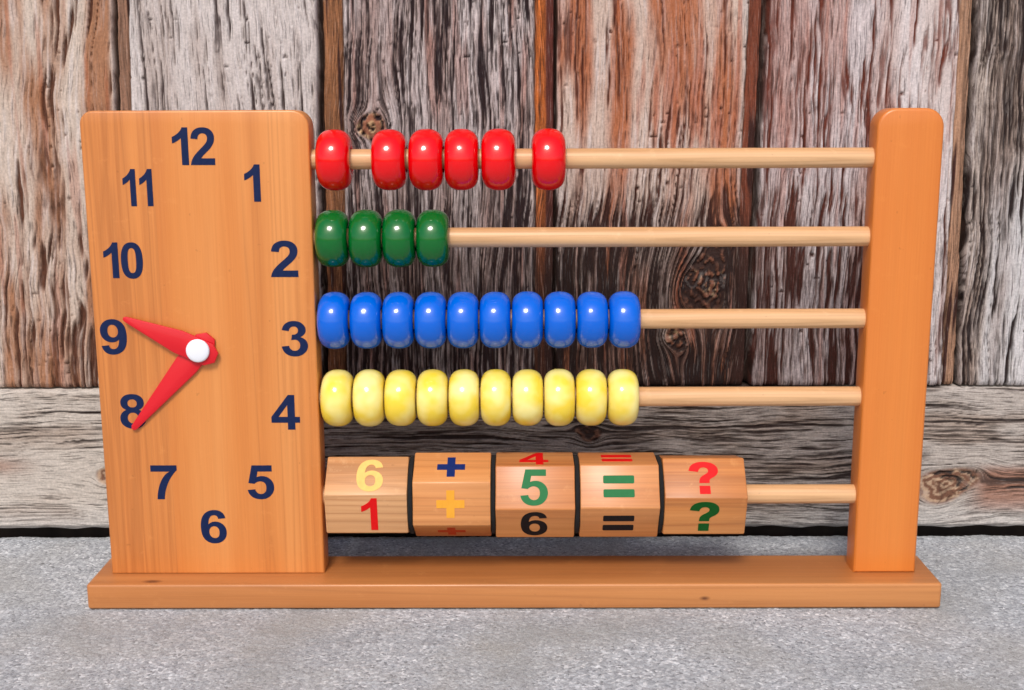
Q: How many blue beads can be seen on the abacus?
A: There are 10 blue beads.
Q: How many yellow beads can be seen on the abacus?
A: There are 10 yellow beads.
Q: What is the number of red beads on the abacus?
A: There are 6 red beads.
